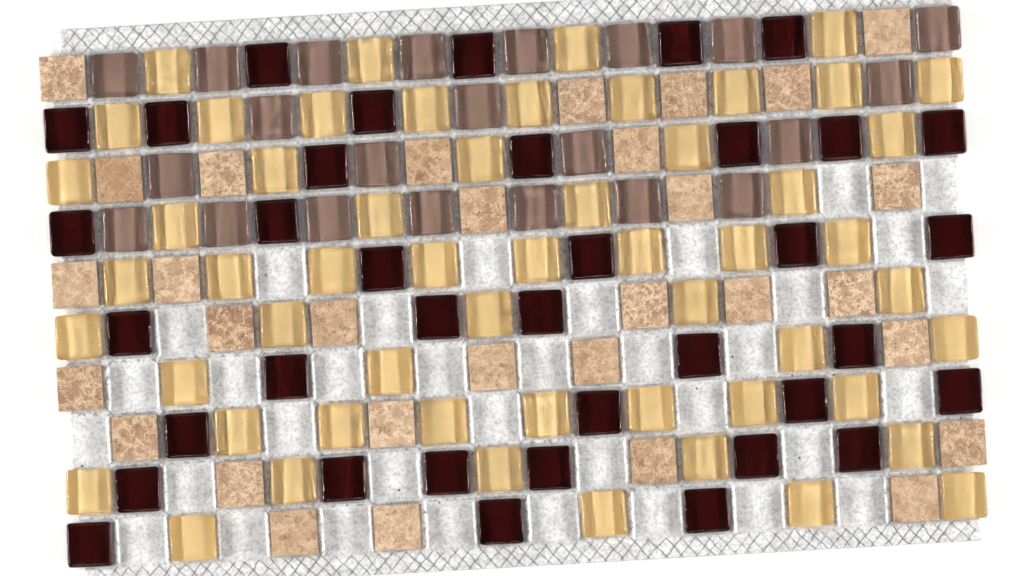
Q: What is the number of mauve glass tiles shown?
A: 22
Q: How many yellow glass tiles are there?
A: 55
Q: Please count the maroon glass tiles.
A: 37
